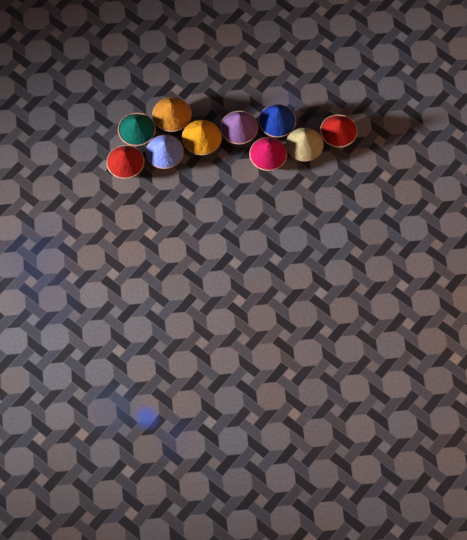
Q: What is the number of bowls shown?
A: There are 10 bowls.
